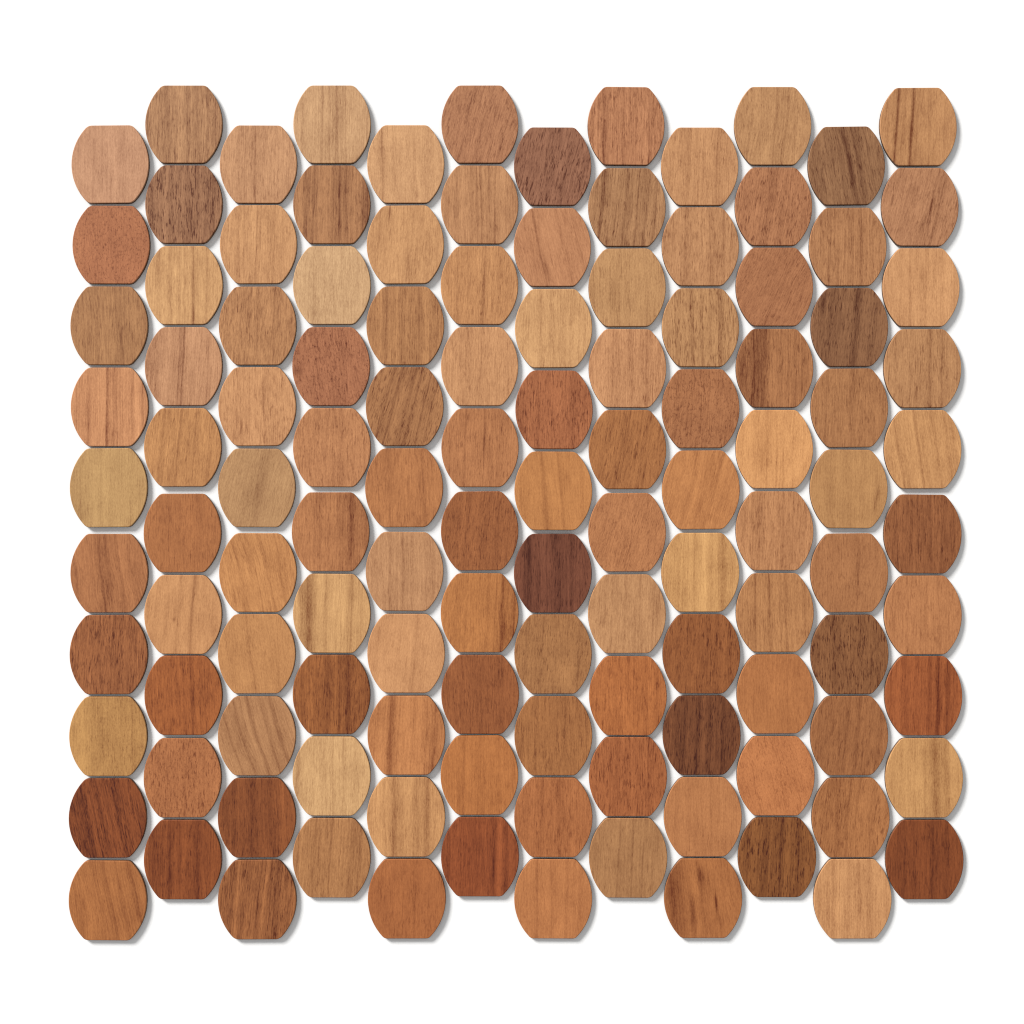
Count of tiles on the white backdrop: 120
